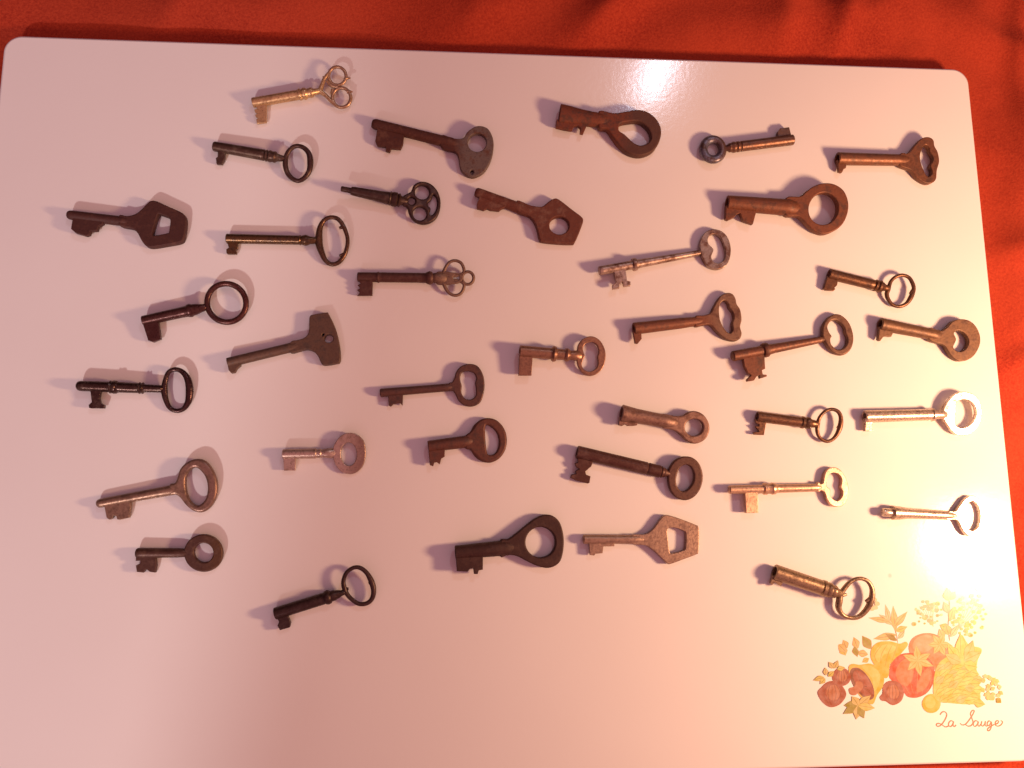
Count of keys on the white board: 36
